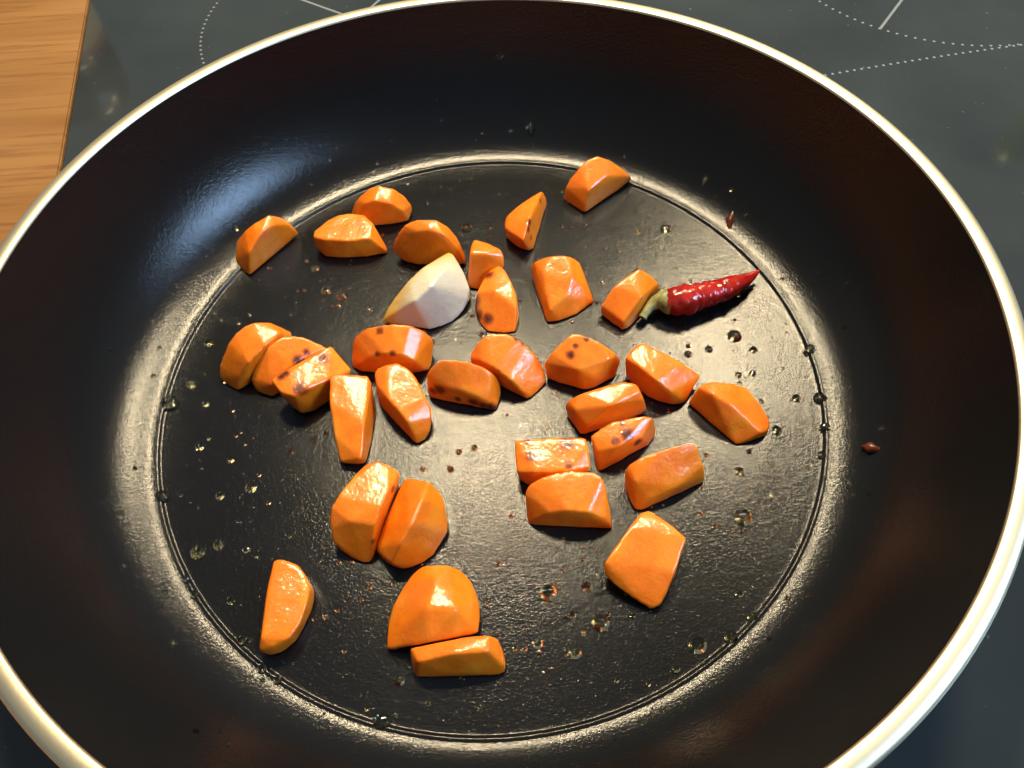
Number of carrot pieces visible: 32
